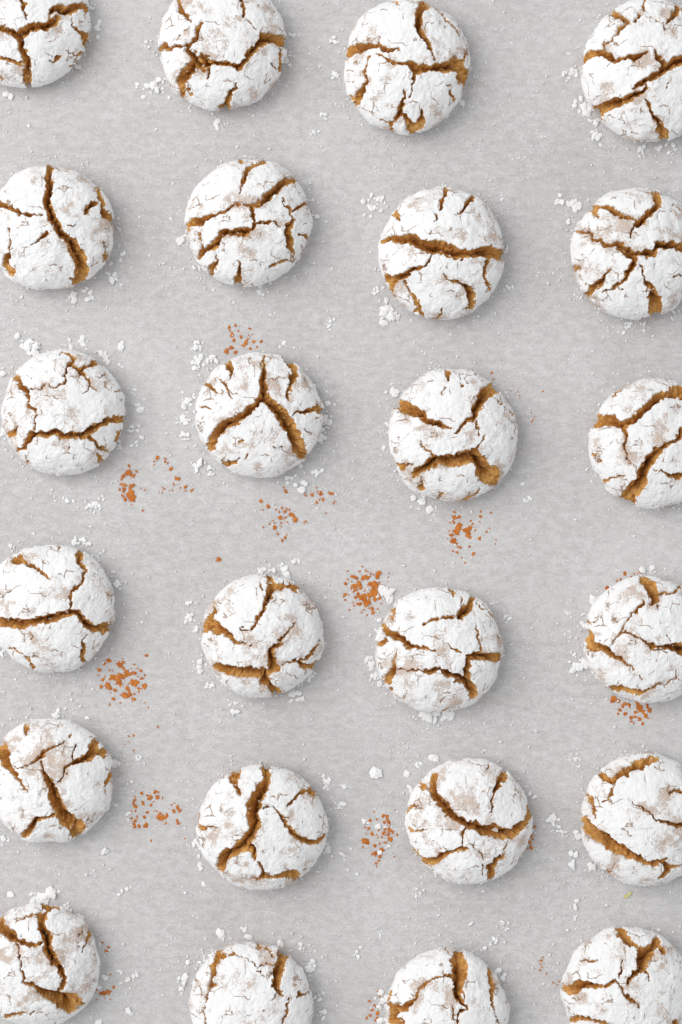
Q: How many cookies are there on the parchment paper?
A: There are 24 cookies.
